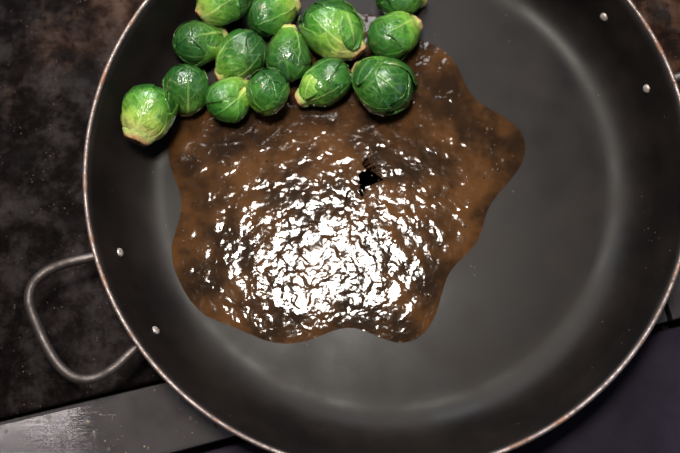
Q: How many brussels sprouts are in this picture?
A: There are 14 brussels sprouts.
